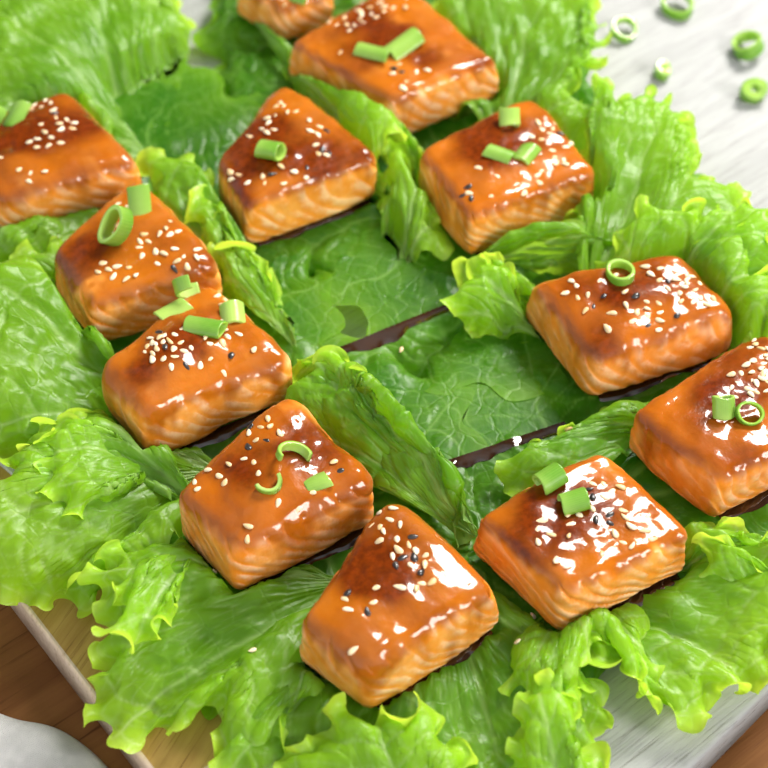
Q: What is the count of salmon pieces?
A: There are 12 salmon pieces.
